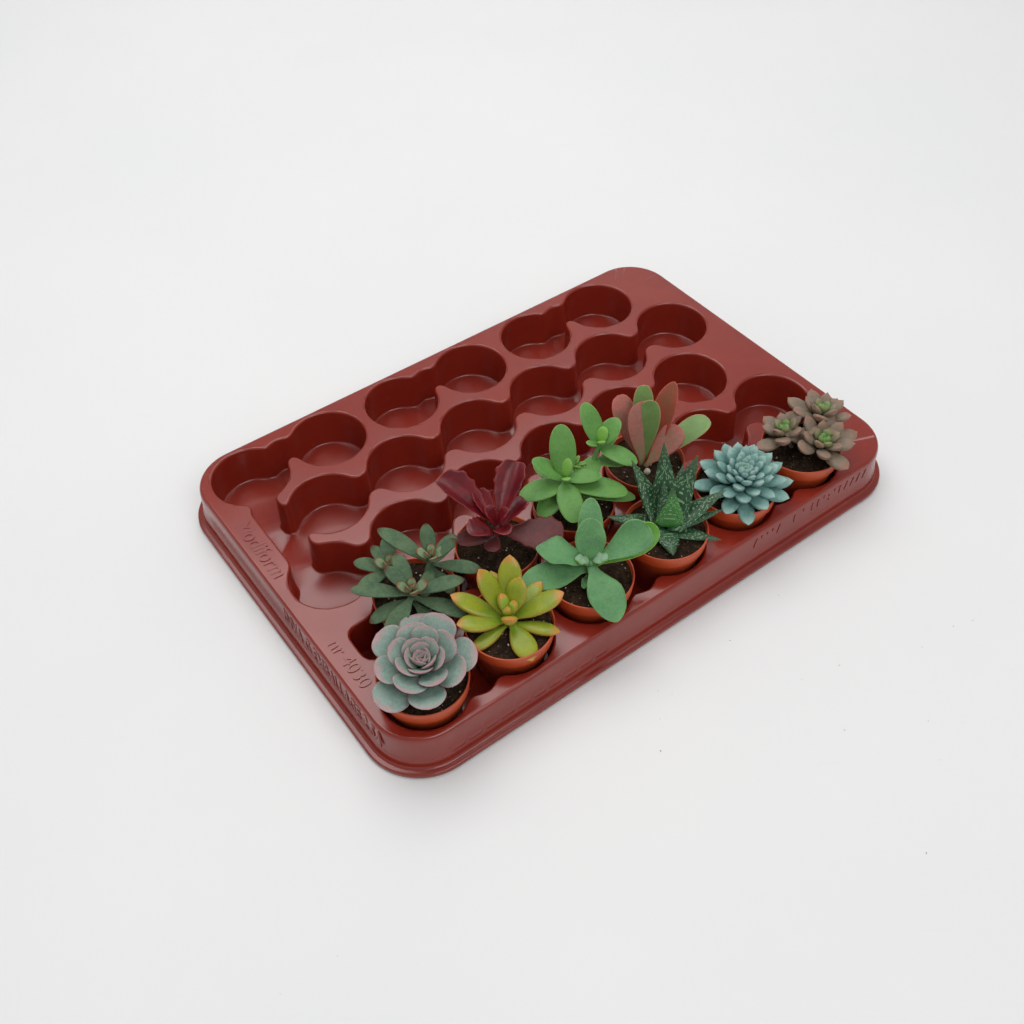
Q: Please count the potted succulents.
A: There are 10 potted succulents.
